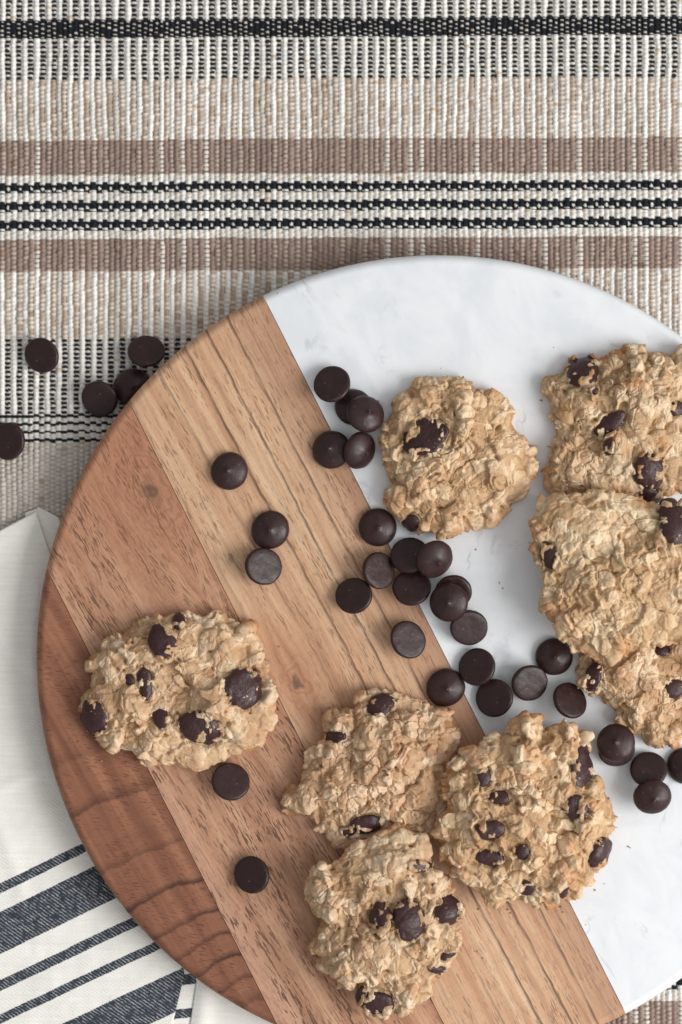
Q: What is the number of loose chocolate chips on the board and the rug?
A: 36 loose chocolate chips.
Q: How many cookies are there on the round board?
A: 8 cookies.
